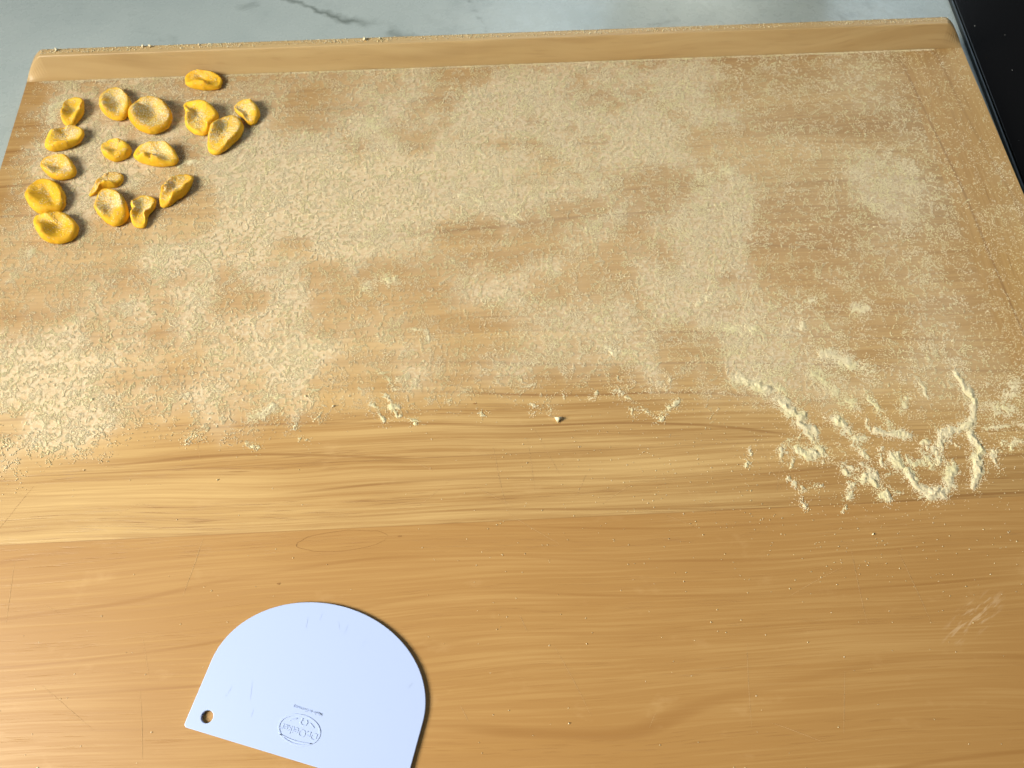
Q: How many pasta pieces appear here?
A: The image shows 17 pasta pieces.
